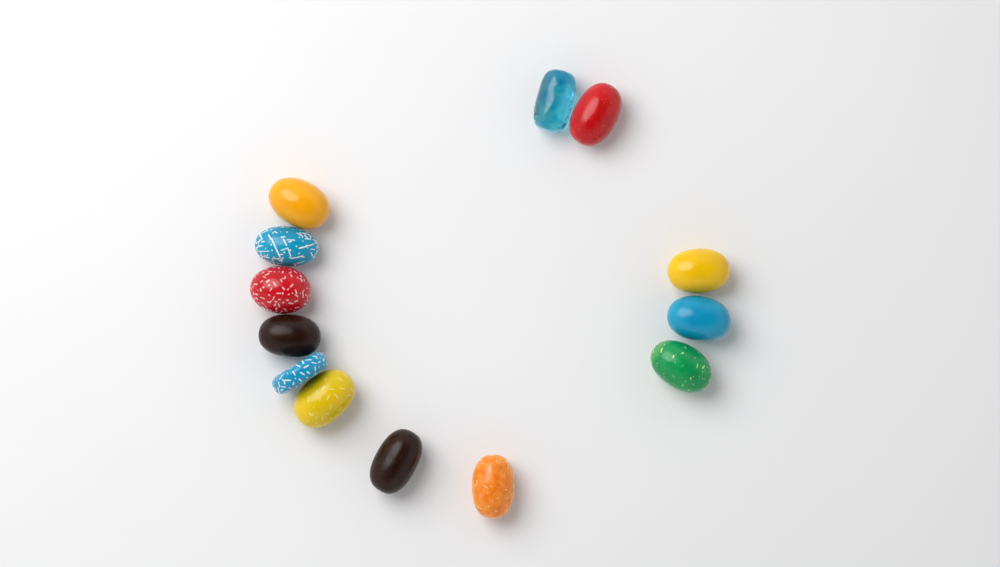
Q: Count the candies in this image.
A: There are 13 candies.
